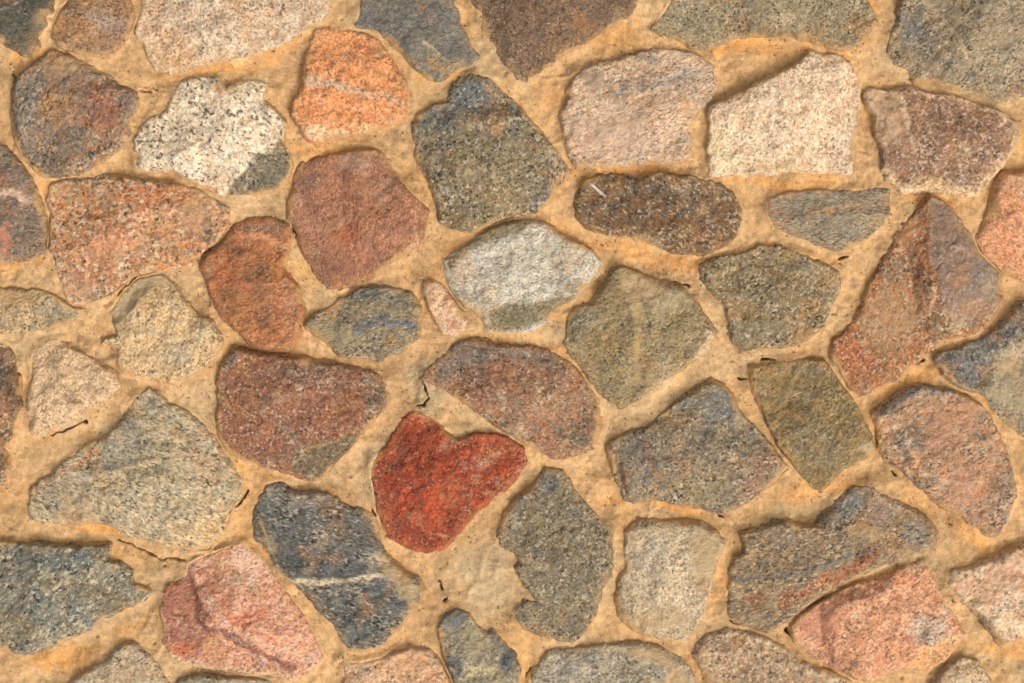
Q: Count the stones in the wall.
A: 54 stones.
